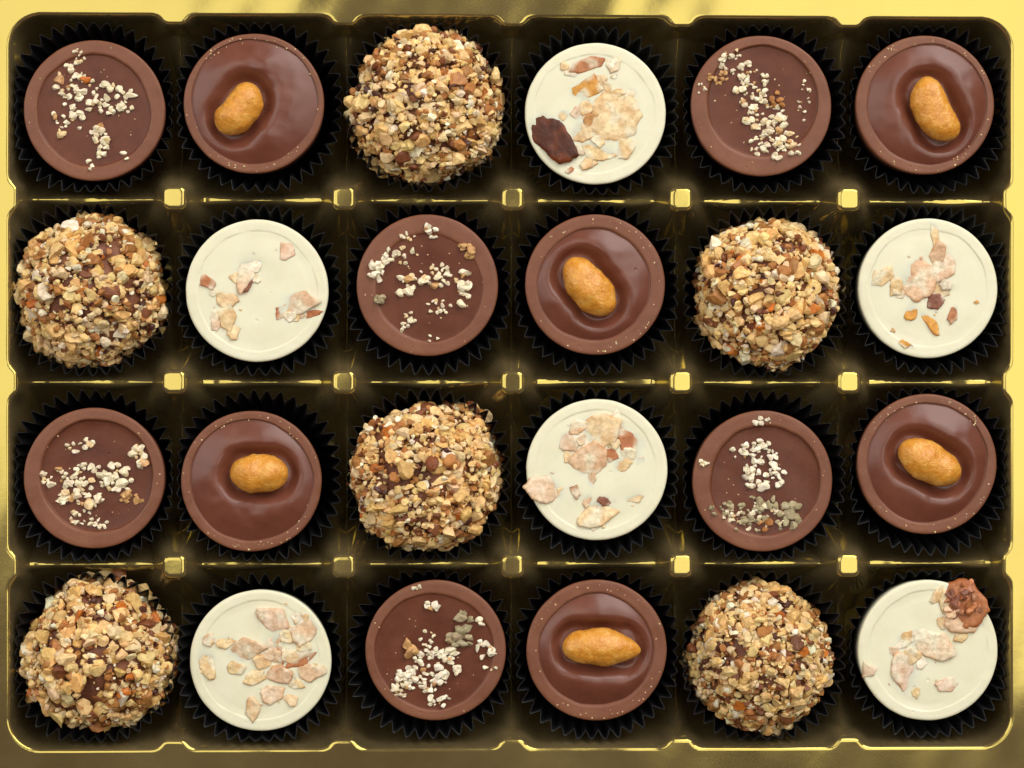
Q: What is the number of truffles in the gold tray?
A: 6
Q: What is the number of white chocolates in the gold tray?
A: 6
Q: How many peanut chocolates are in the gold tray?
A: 6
